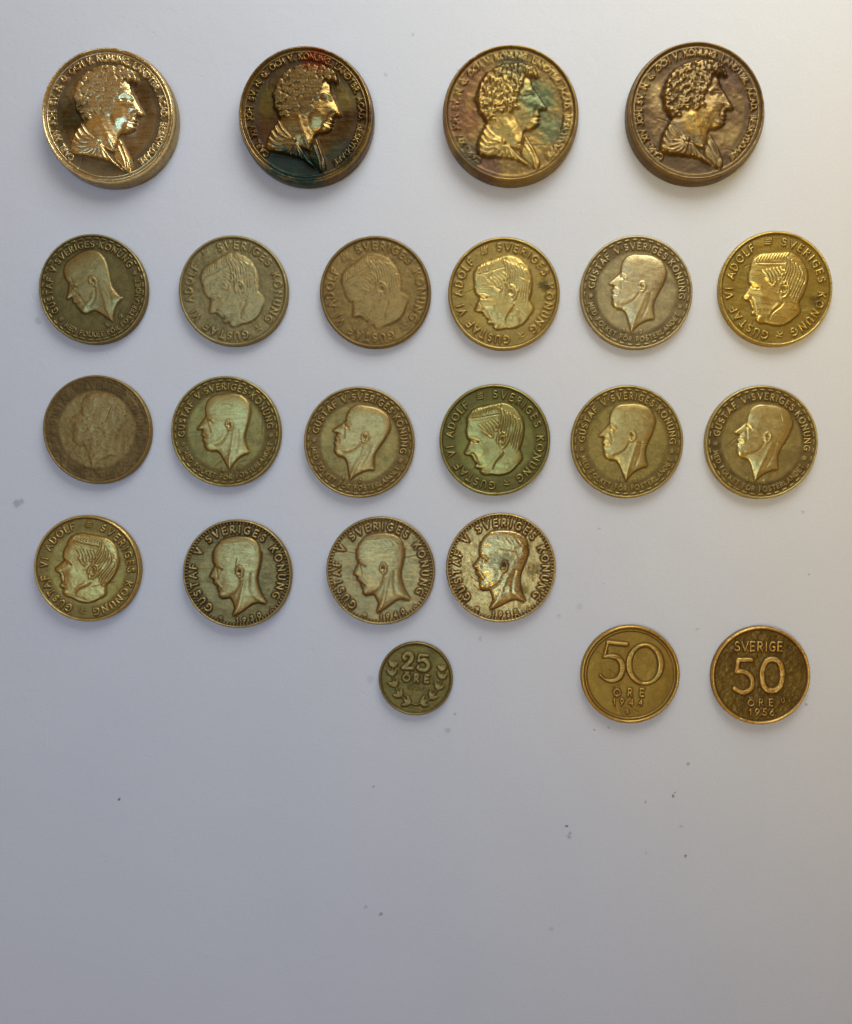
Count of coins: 23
